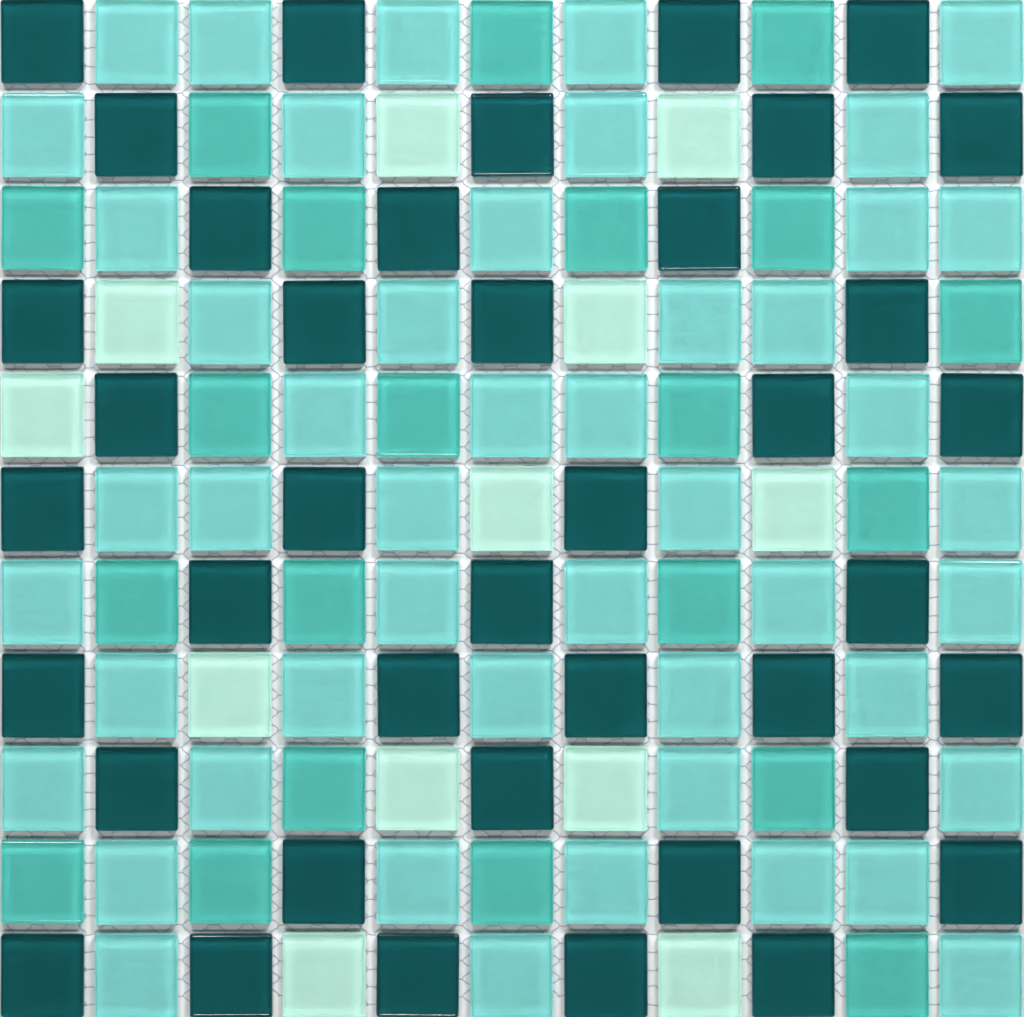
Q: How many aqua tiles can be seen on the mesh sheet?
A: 48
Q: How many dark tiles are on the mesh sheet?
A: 40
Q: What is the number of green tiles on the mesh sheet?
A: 21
